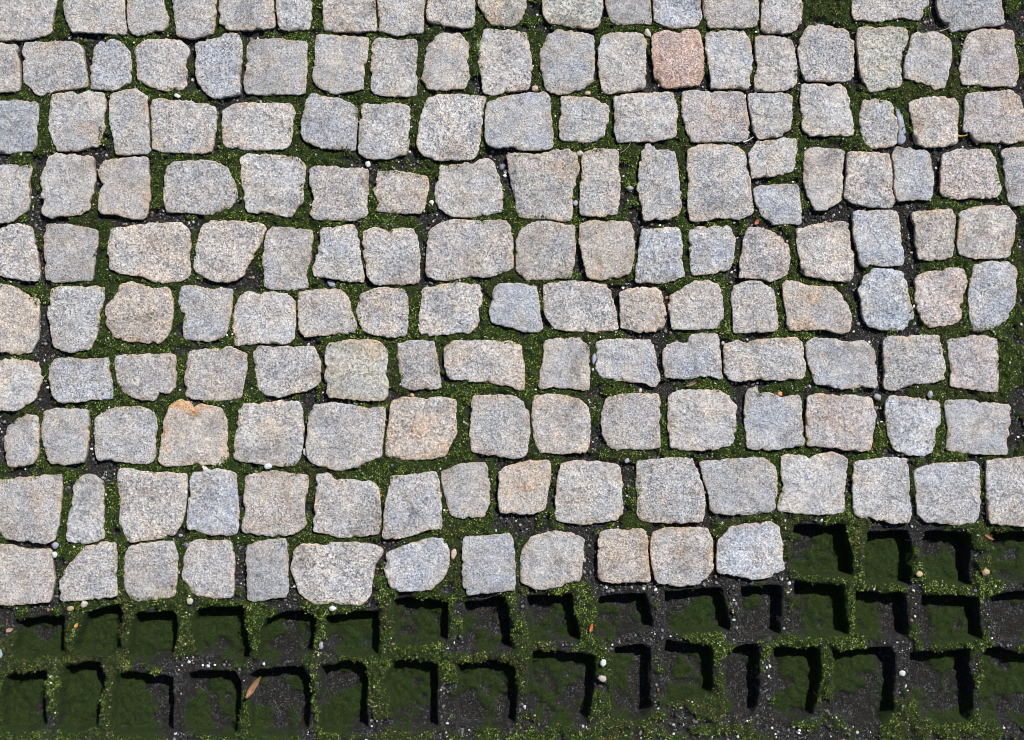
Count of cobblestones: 164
